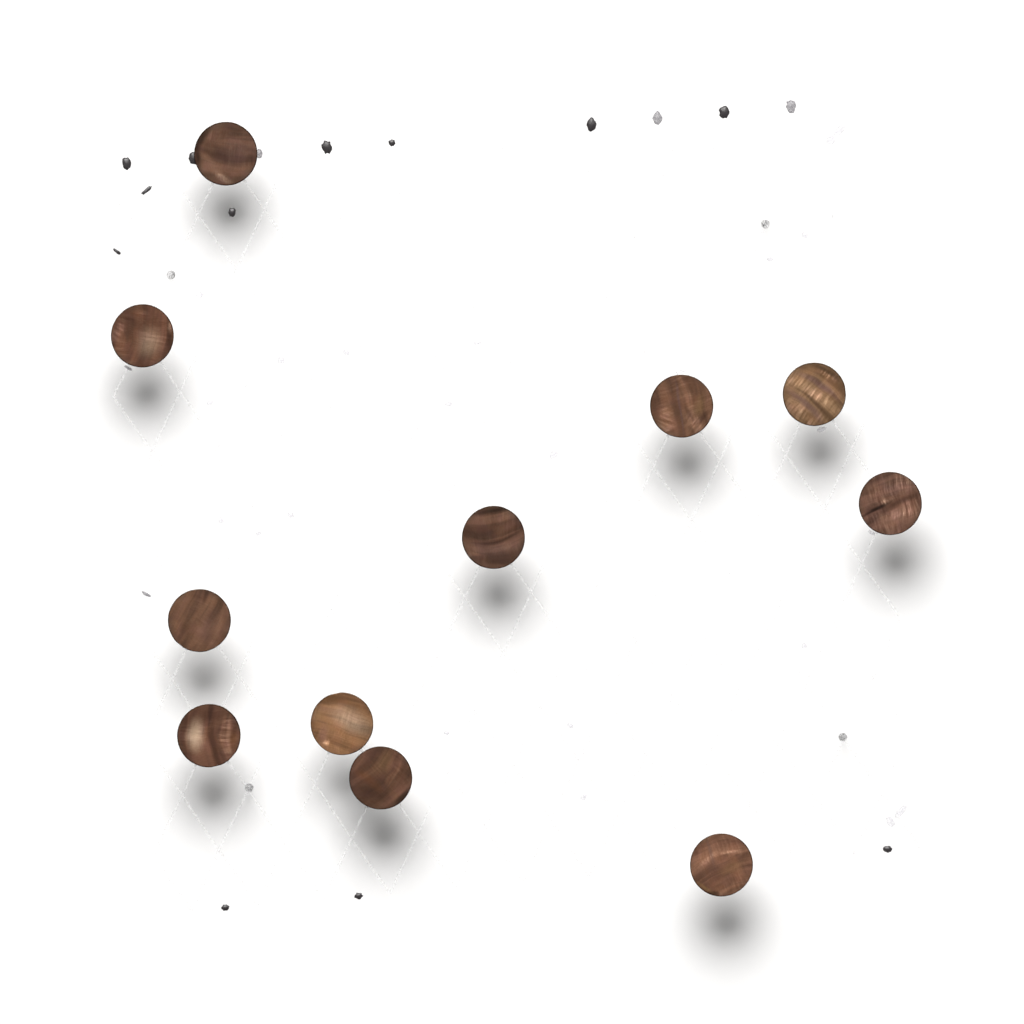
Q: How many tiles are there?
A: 11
